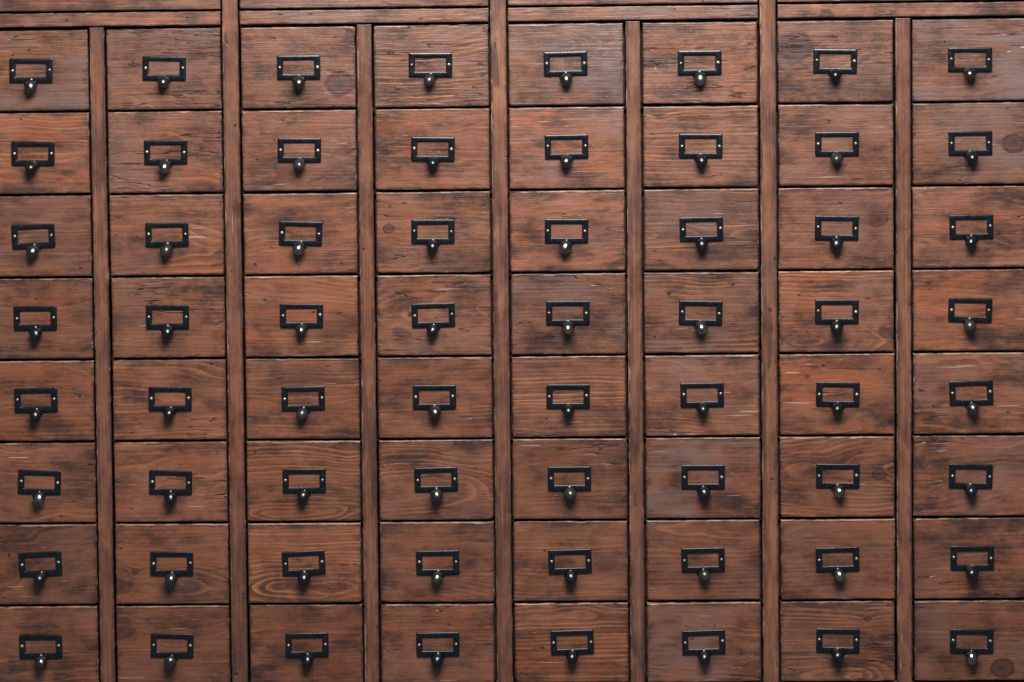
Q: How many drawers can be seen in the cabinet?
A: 64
